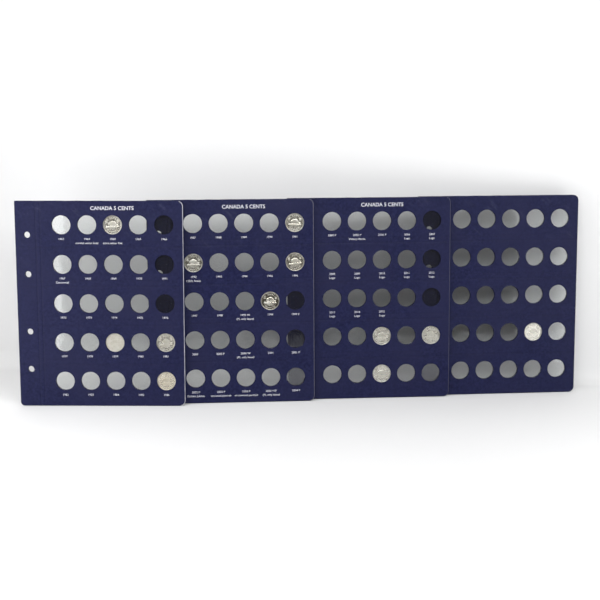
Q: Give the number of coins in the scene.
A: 12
